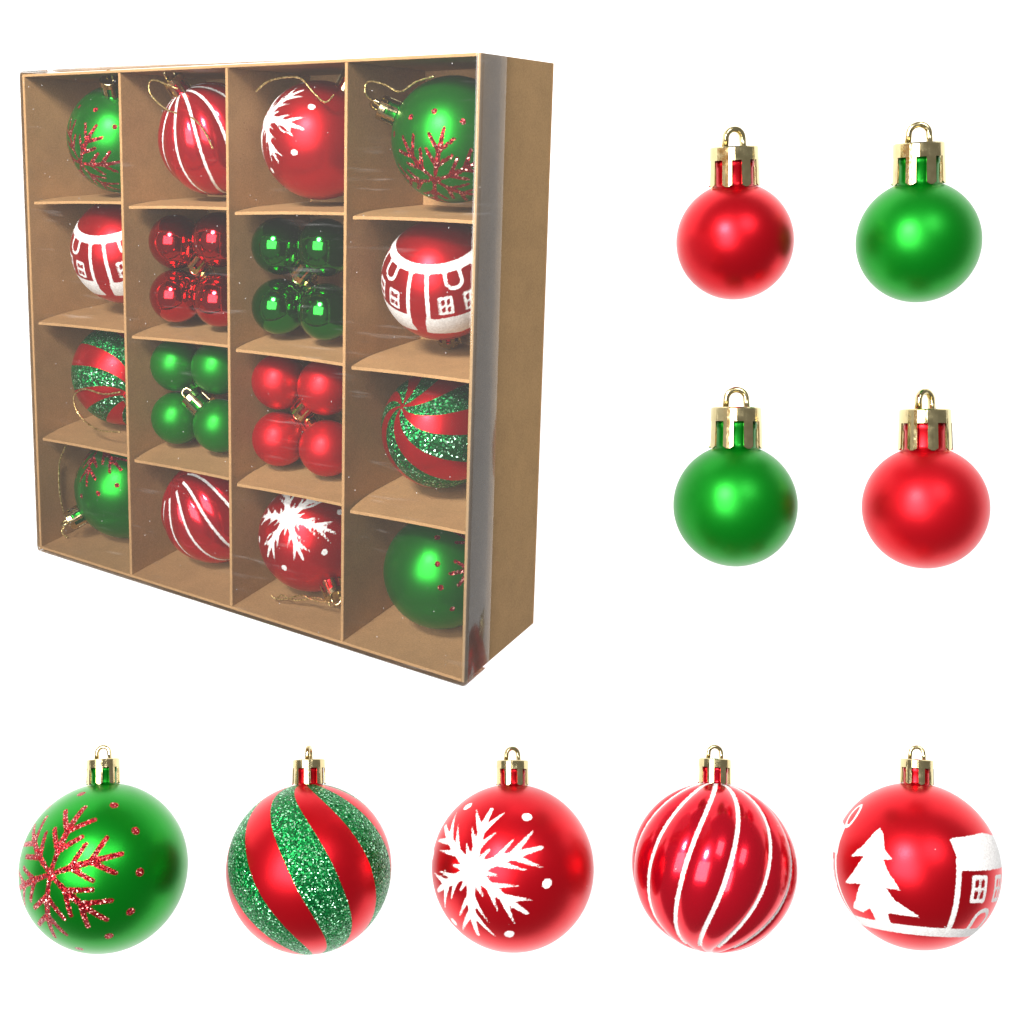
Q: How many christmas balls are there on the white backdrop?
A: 37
